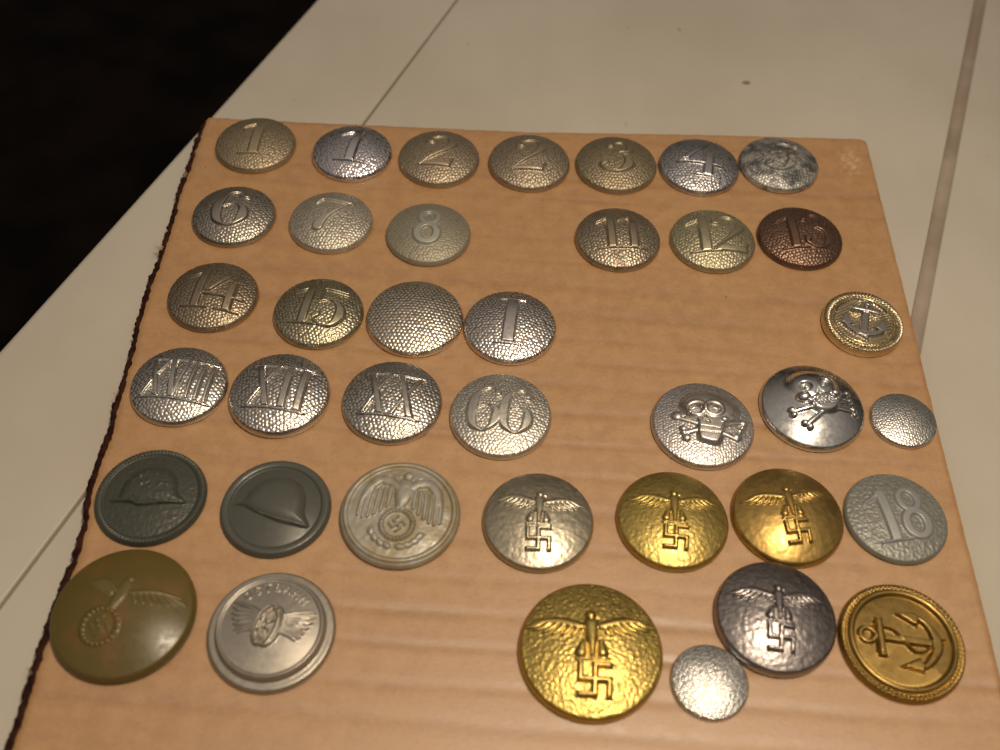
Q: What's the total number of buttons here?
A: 38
